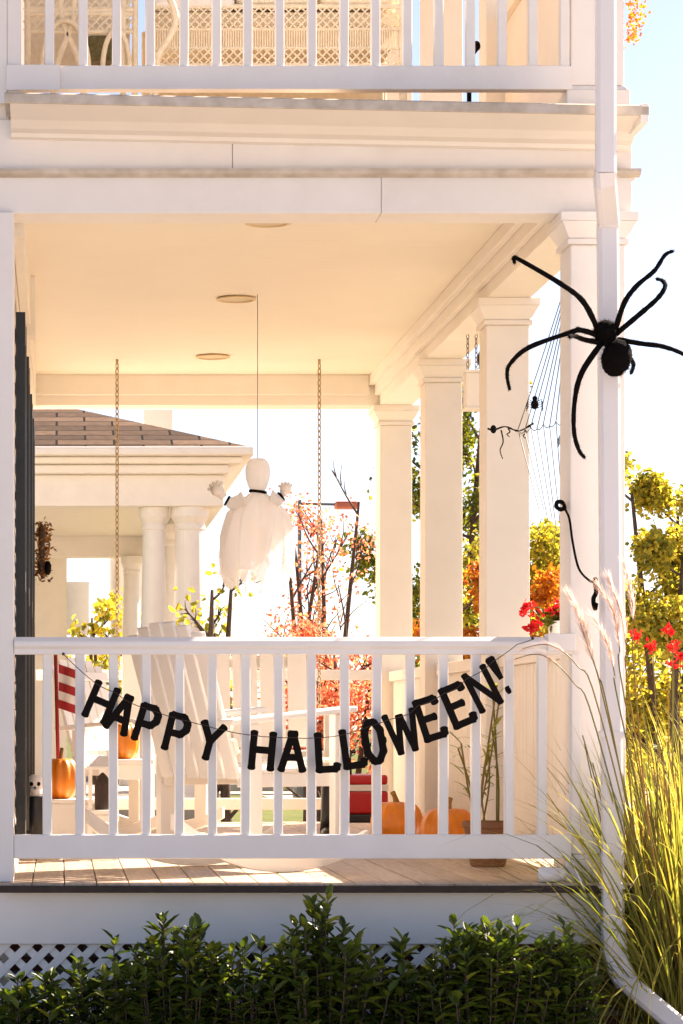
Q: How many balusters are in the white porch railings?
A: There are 34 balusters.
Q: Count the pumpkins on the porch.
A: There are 4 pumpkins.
